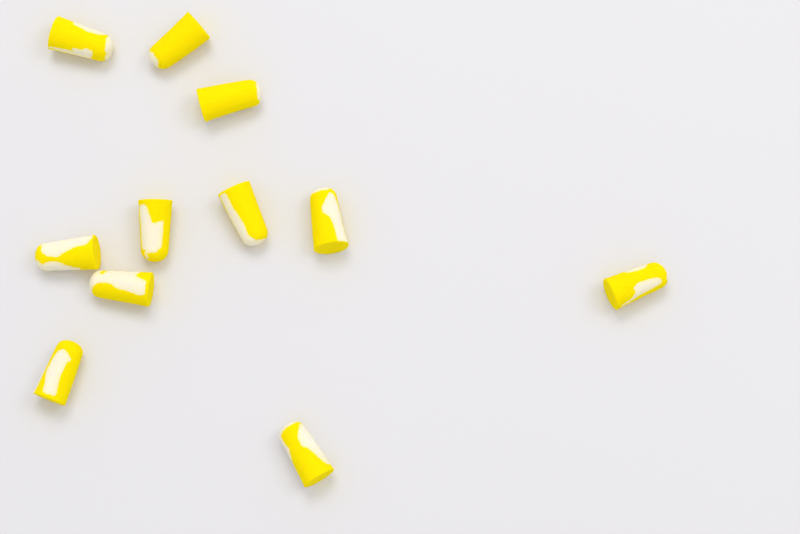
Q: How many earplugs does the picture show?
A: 11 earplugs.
